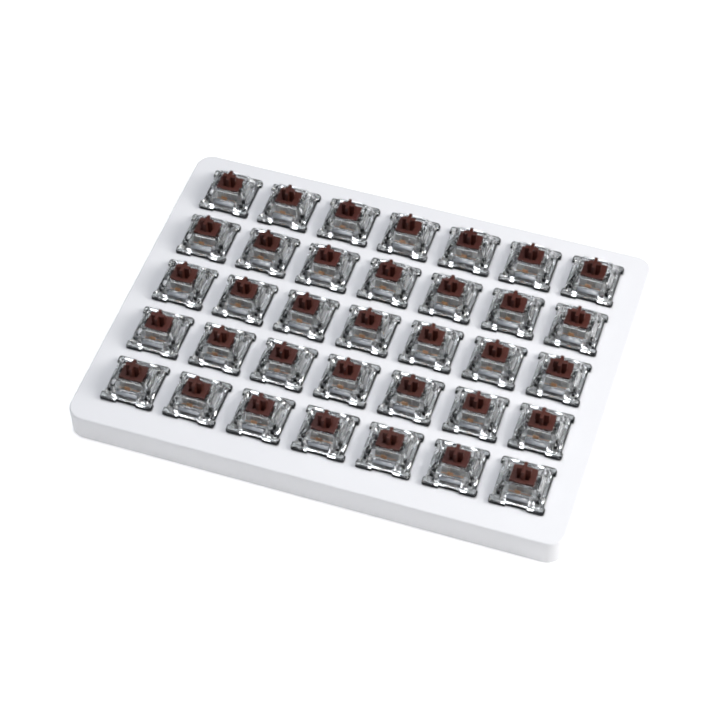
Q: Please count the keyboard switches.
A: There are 35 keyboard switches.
